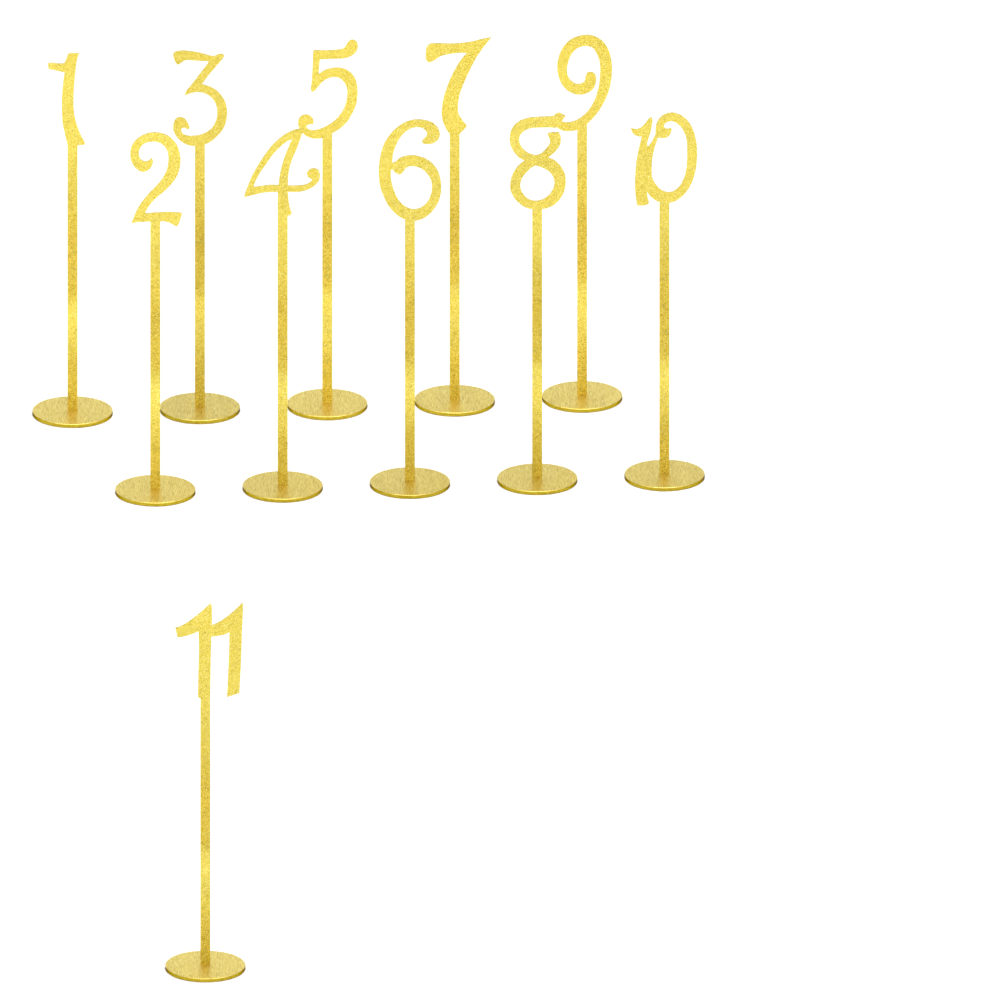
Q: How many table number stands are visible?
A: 11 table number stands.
